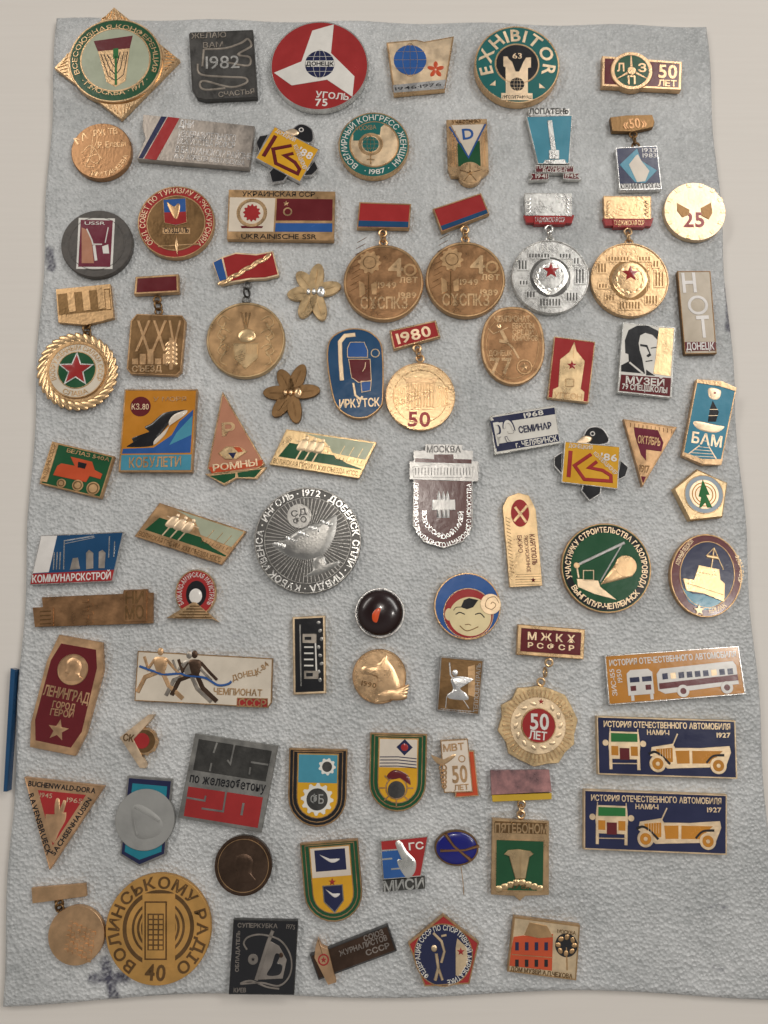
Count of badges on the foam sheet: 79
